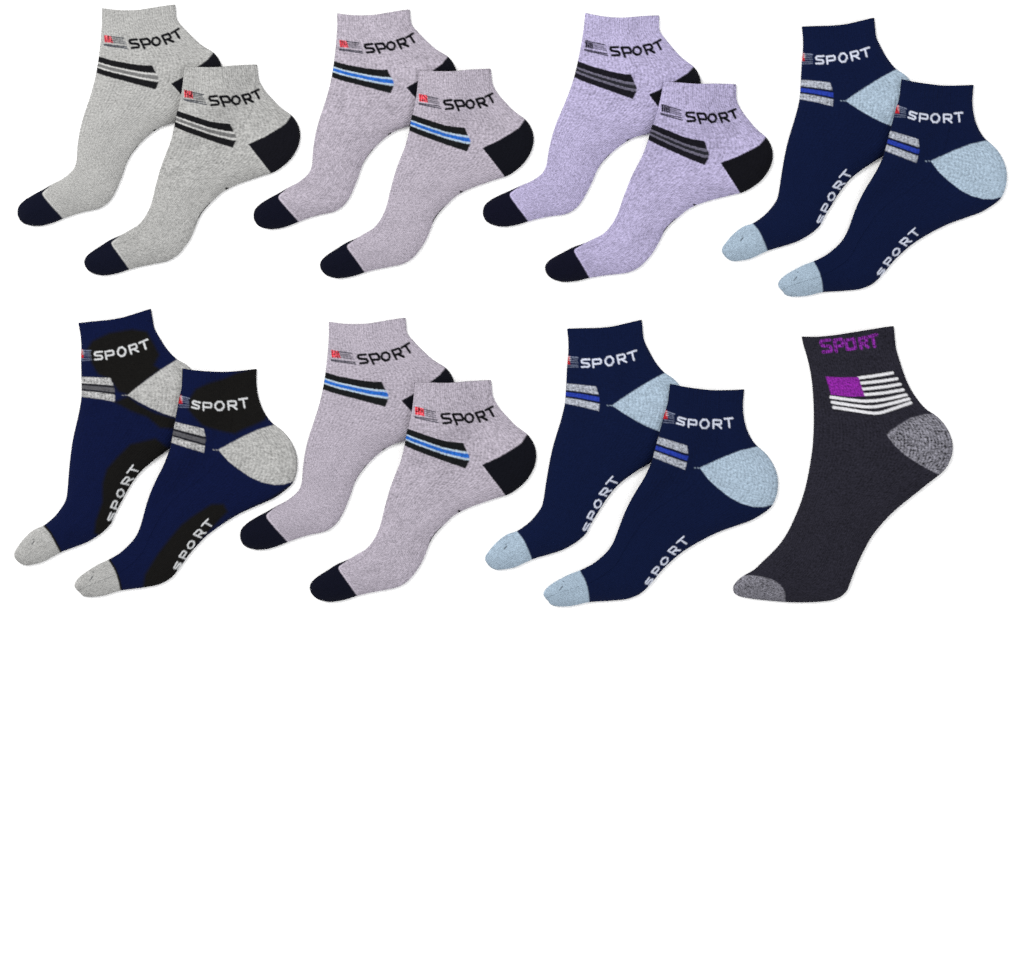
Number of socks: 15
